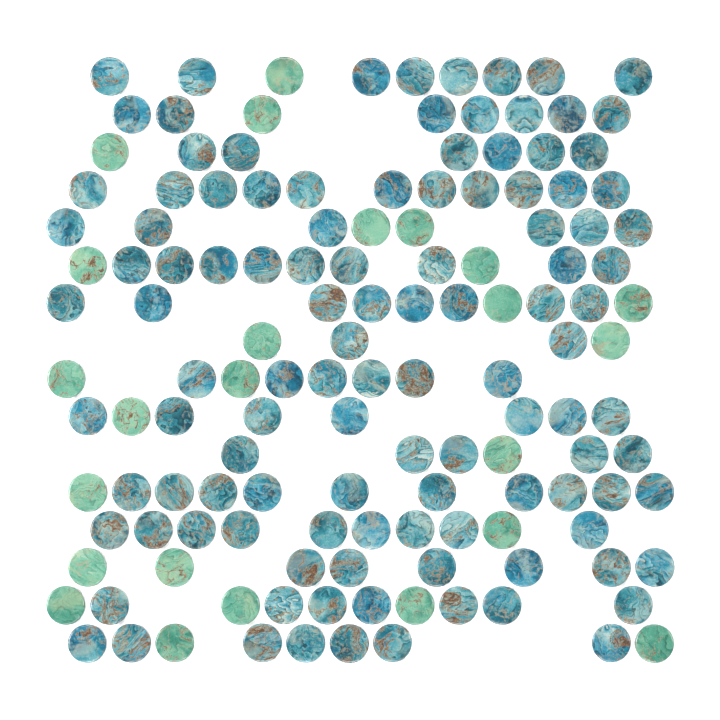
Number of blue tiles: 114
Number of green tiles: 24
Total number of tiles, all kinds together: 138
